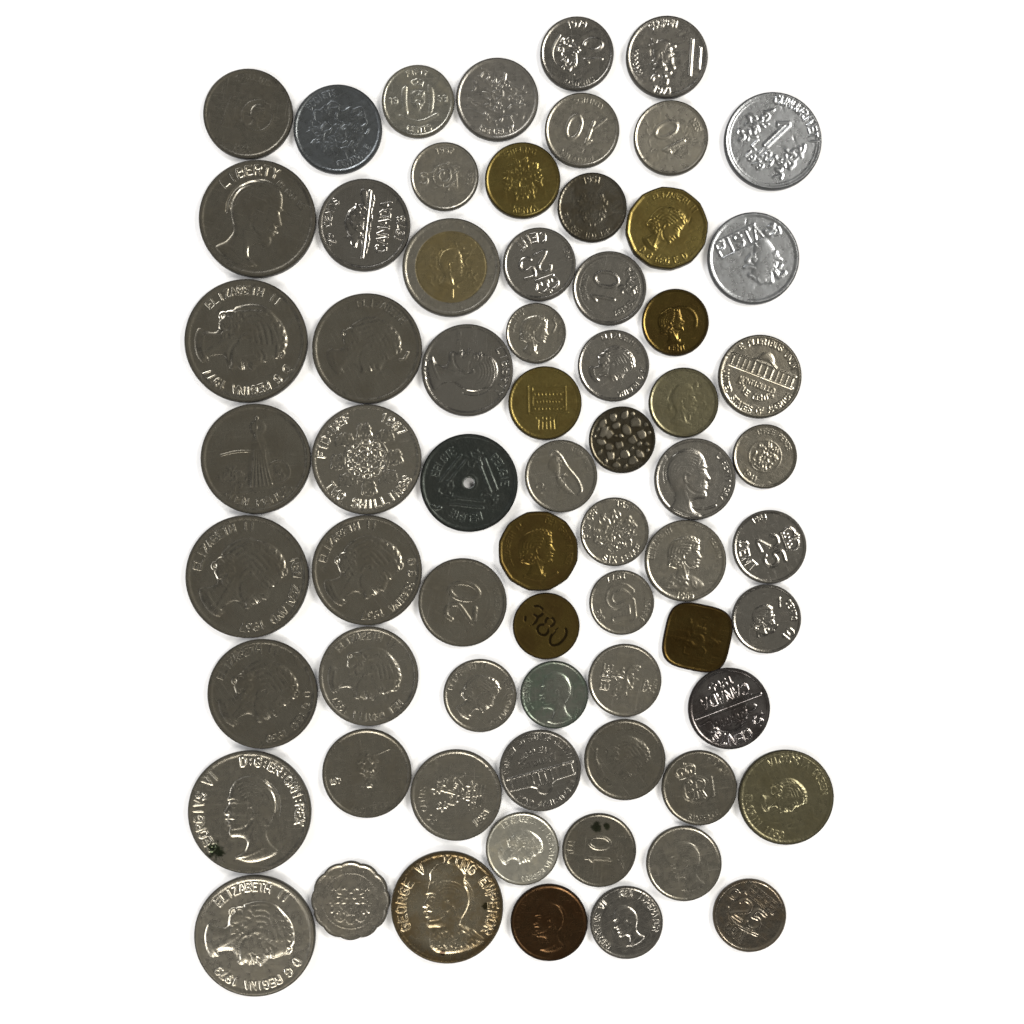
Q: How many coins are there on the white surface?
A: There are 68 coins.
